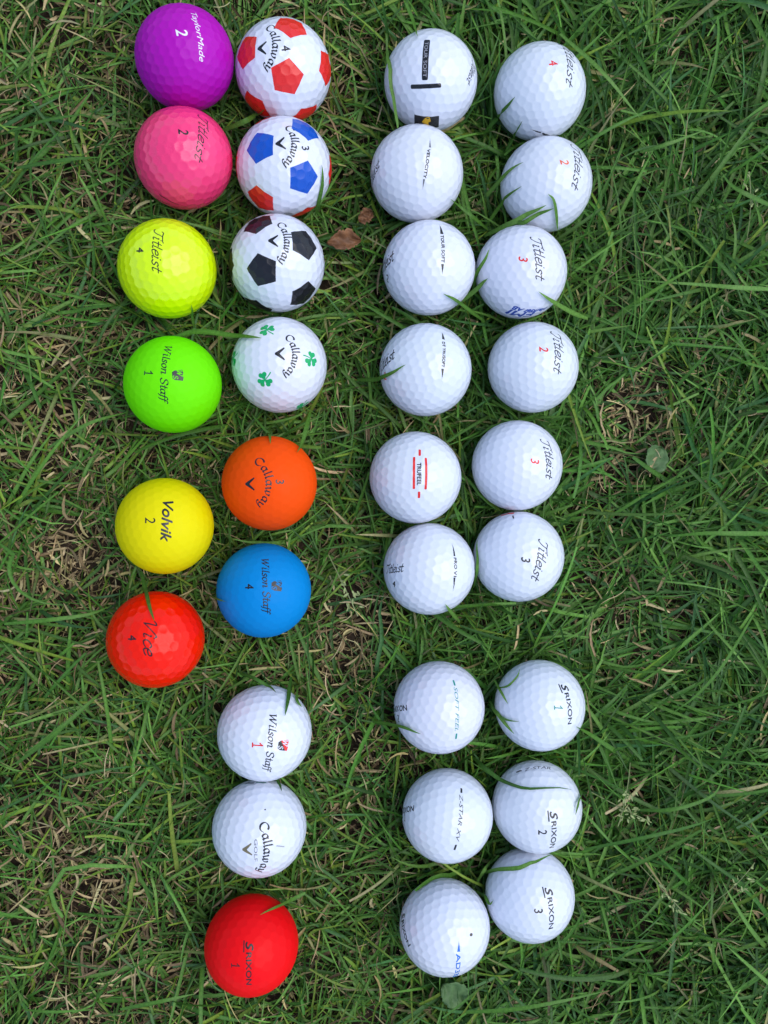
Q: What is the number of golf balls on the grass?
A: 33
